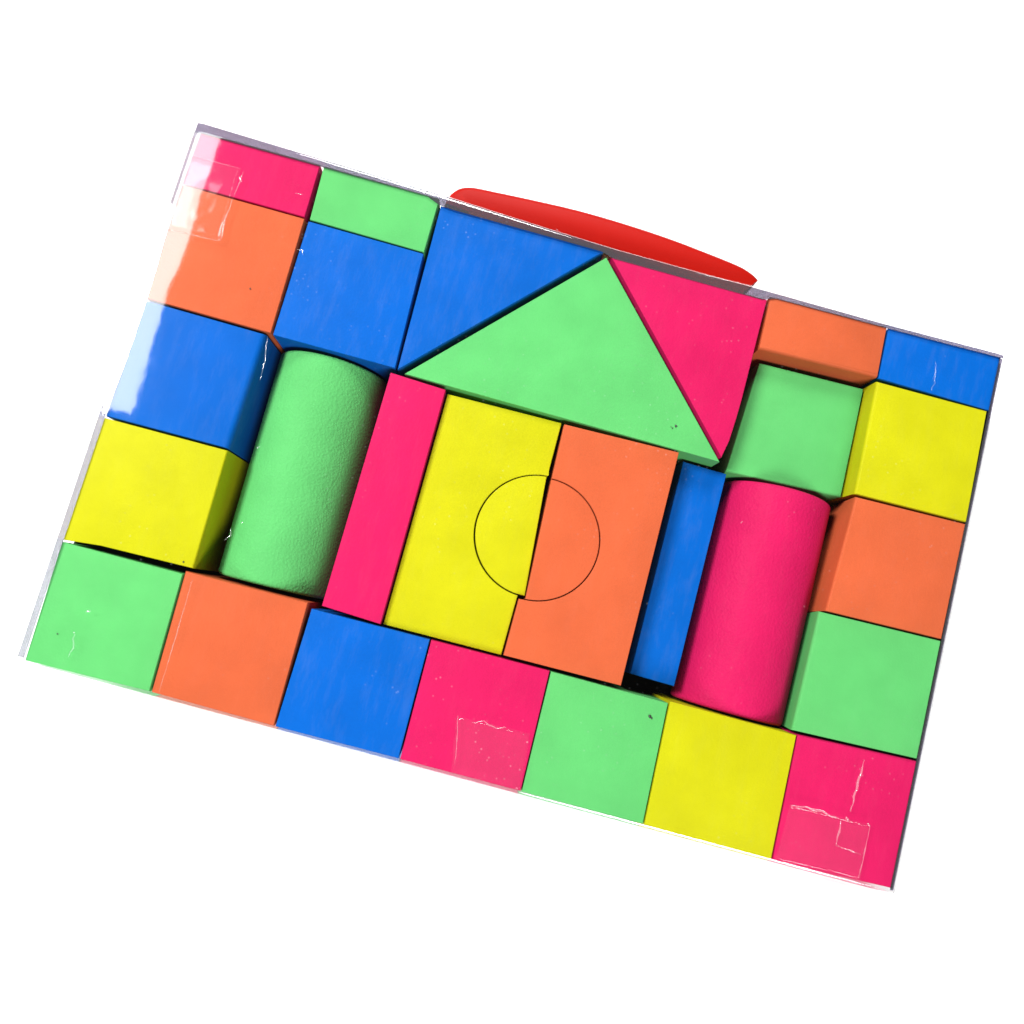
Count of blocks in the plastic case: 30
